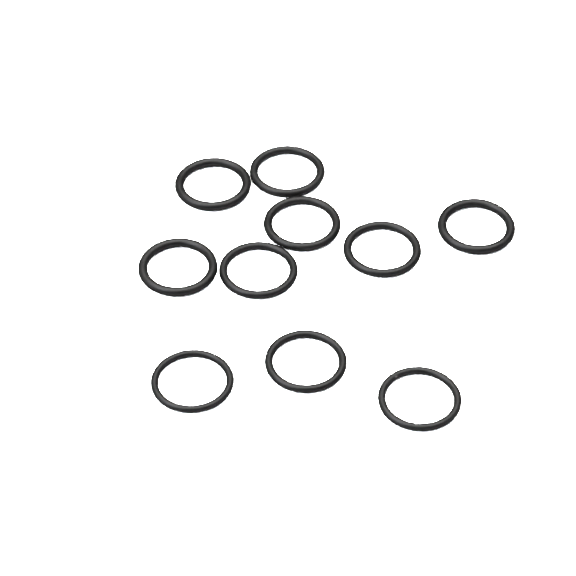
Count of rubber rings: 10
